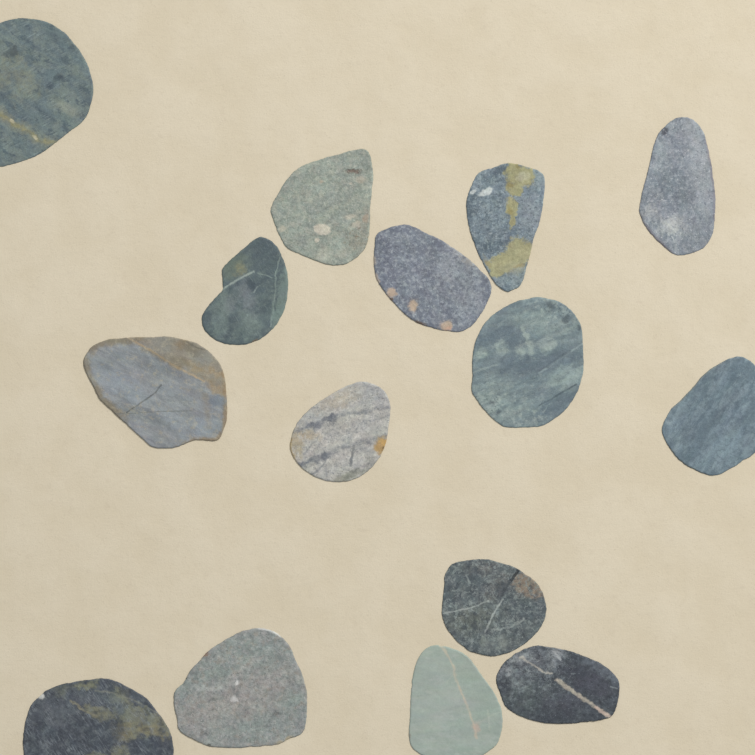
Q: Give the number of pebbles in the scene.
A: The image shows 15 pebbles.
